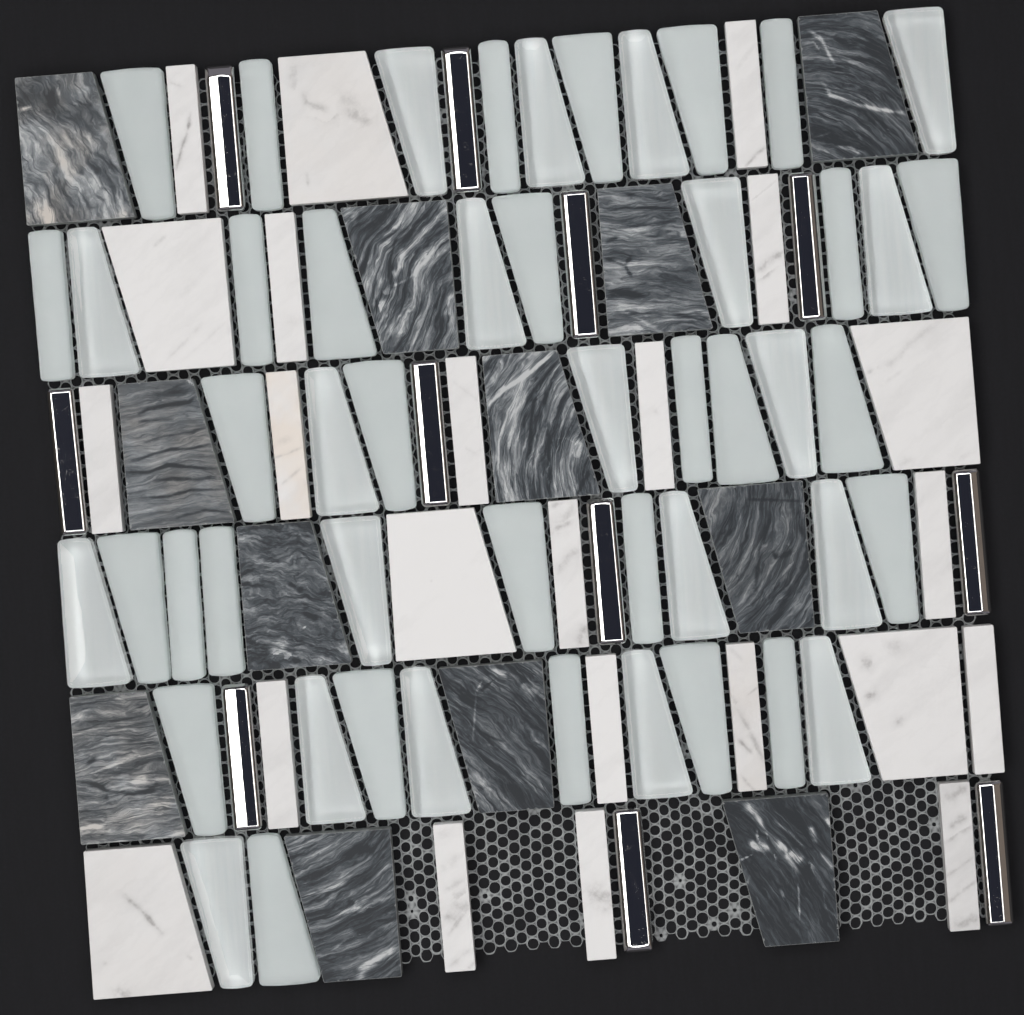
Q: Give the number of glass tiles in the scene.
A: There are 49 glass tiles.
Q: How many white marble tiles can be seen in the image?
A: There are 23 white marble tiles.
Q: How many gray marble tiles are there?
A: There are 12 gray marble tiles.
